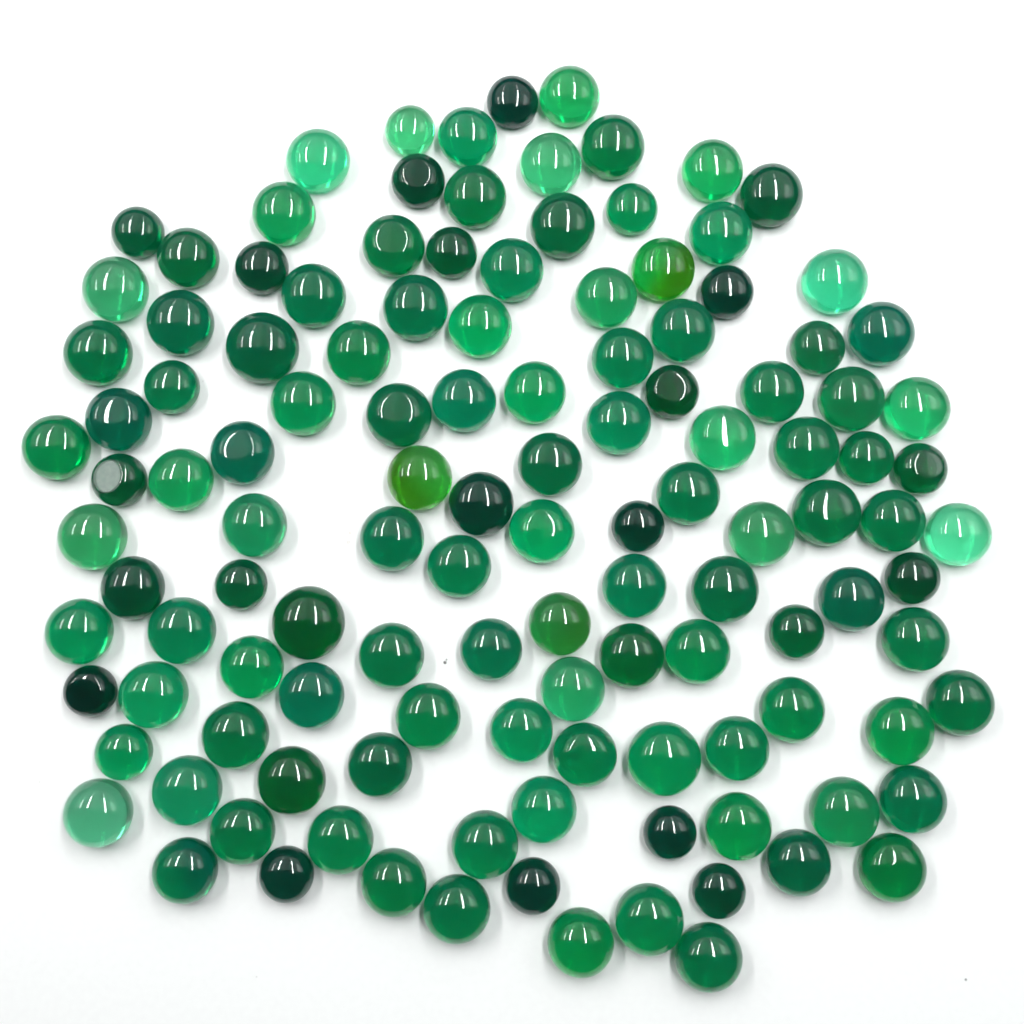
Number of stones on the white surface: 124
